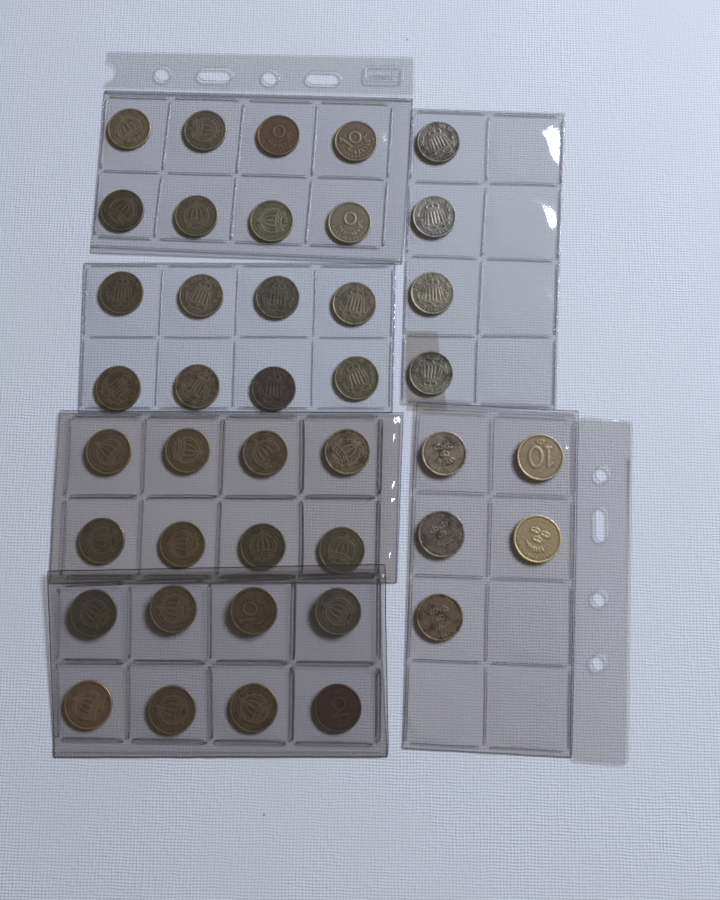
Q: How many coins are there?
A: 41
